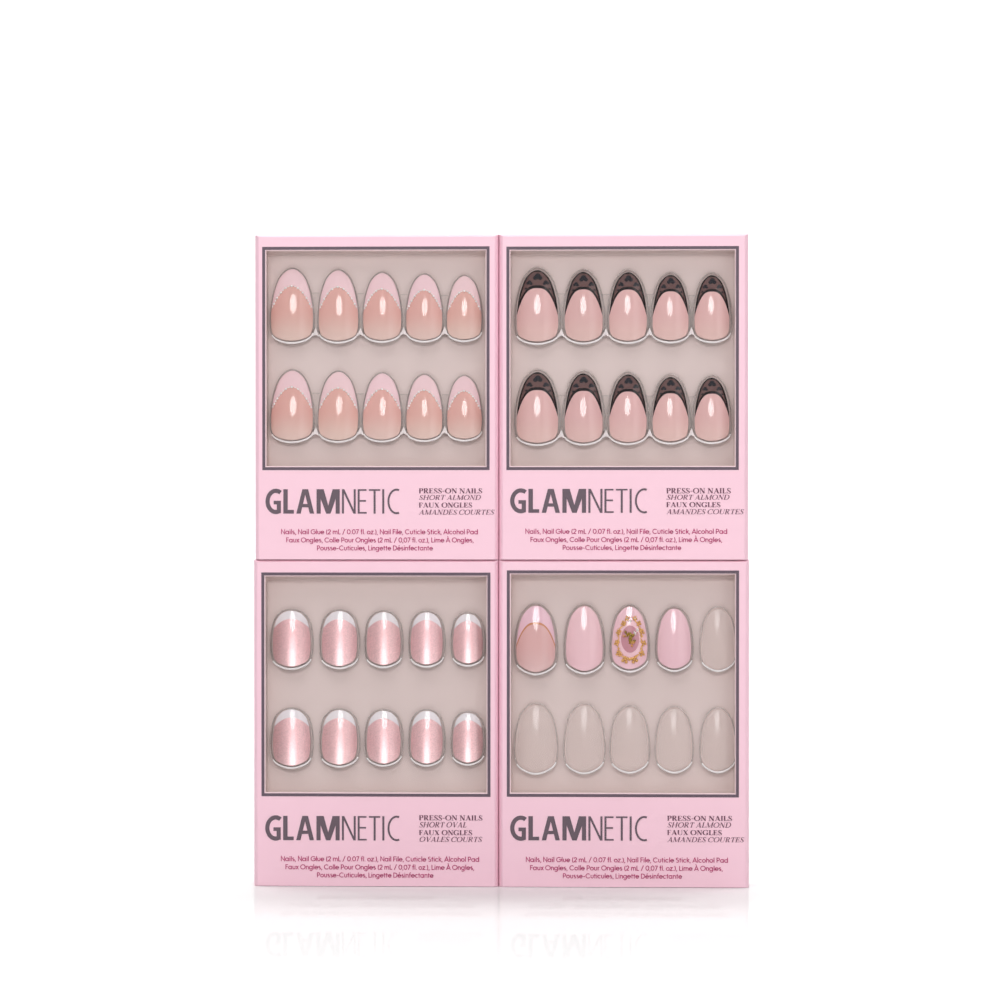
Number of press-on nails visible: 34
